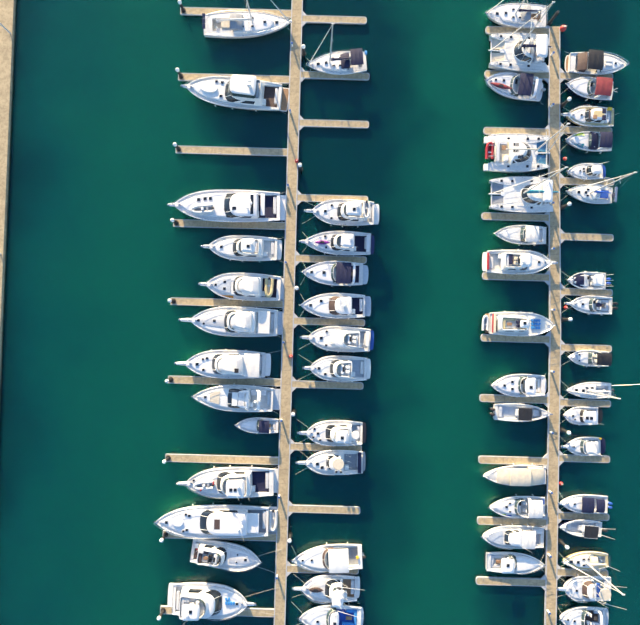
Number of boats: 56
